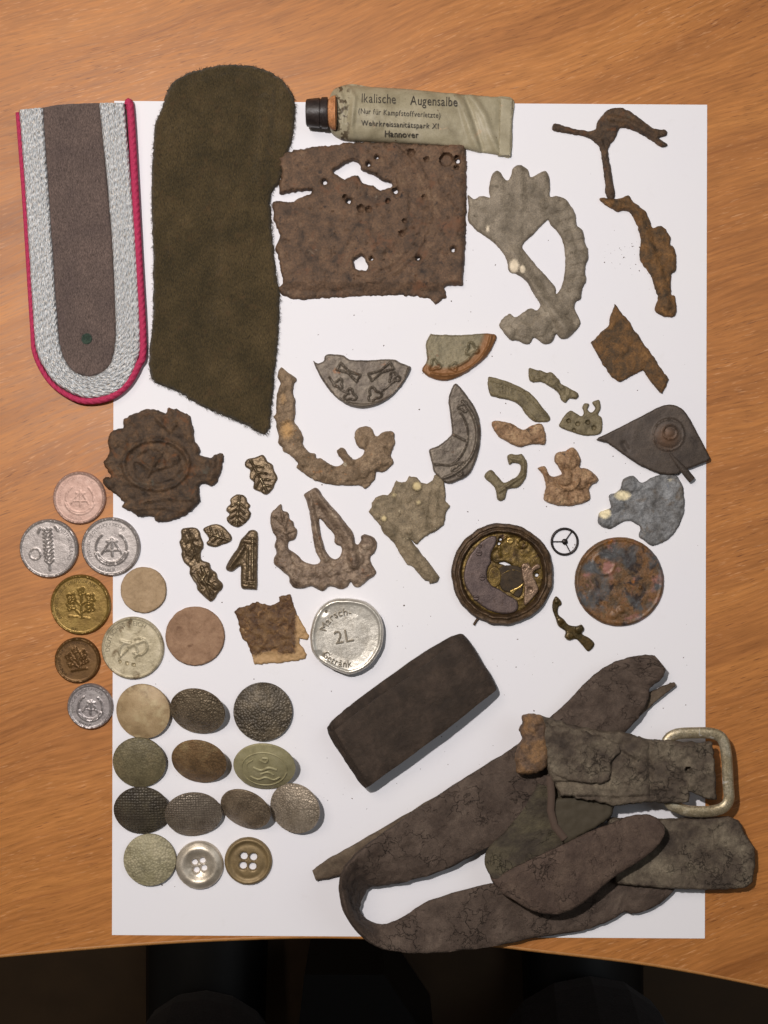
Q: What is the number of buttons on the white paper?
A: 13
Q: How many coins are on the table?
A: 9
